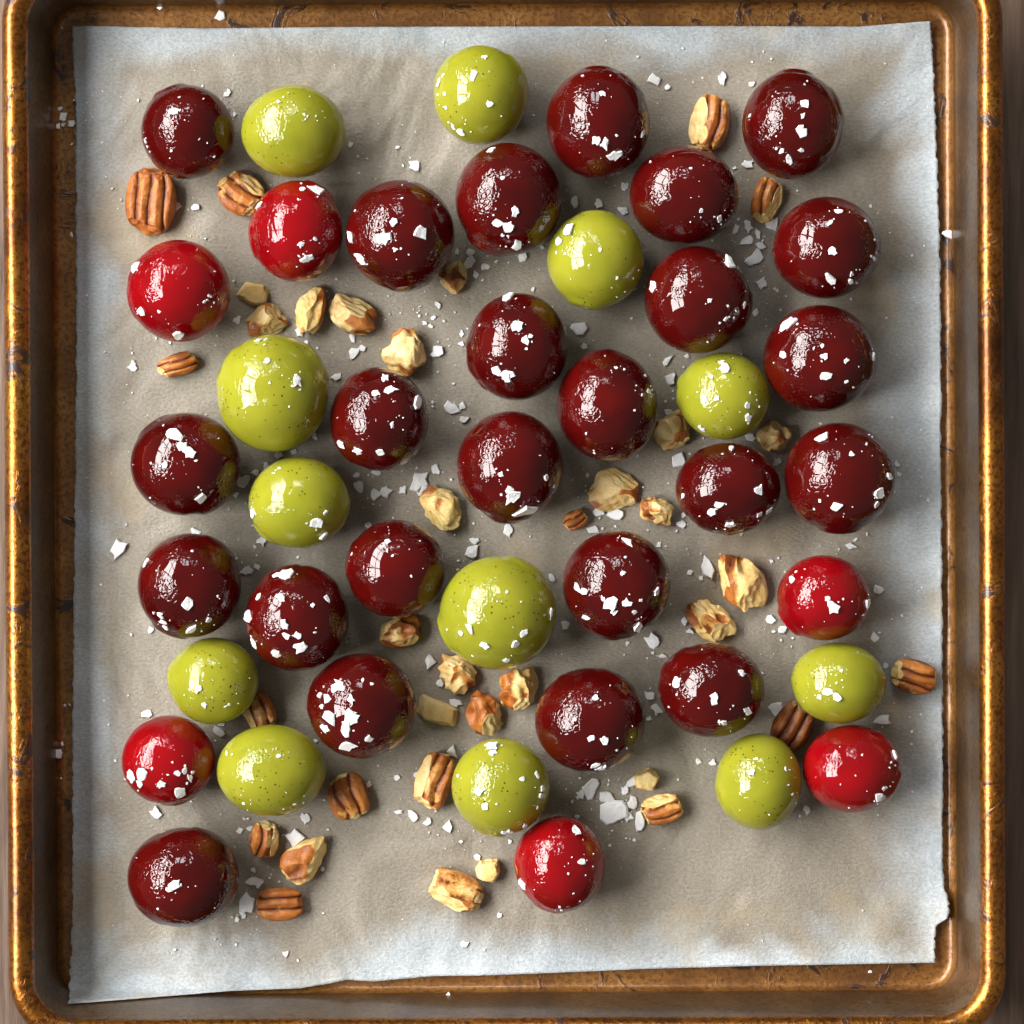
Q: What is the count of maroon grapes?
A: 24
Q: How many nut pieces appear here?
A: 36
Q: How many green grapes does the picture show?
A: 12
